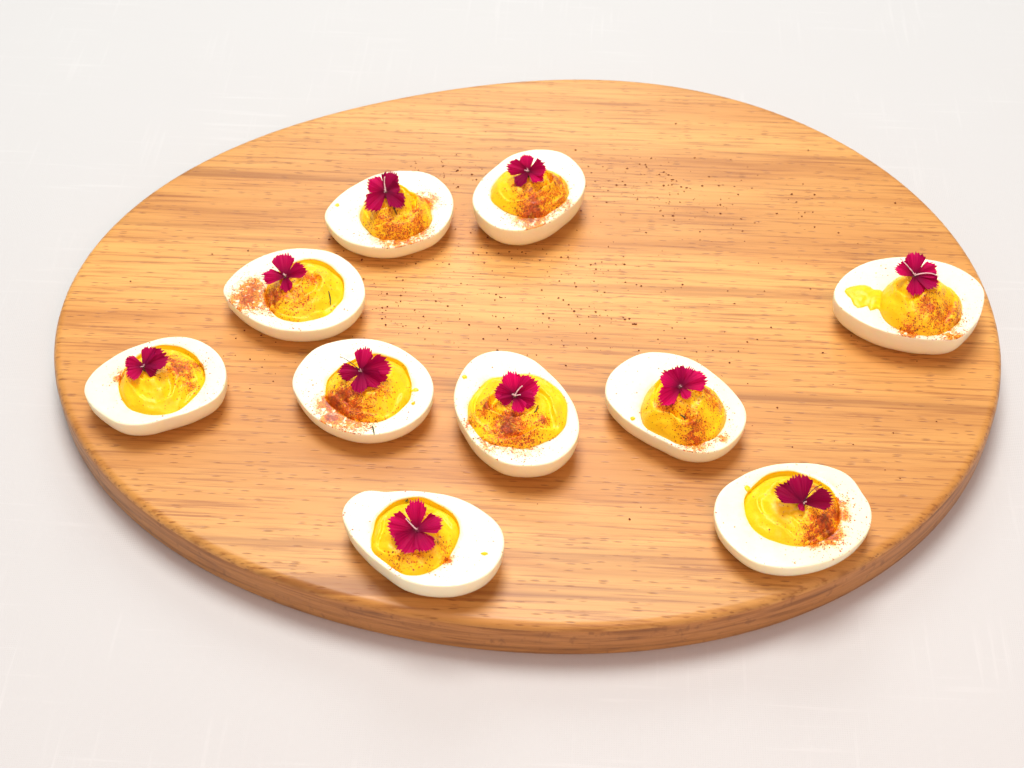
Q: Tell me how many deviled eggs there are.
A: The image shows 10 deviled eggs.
